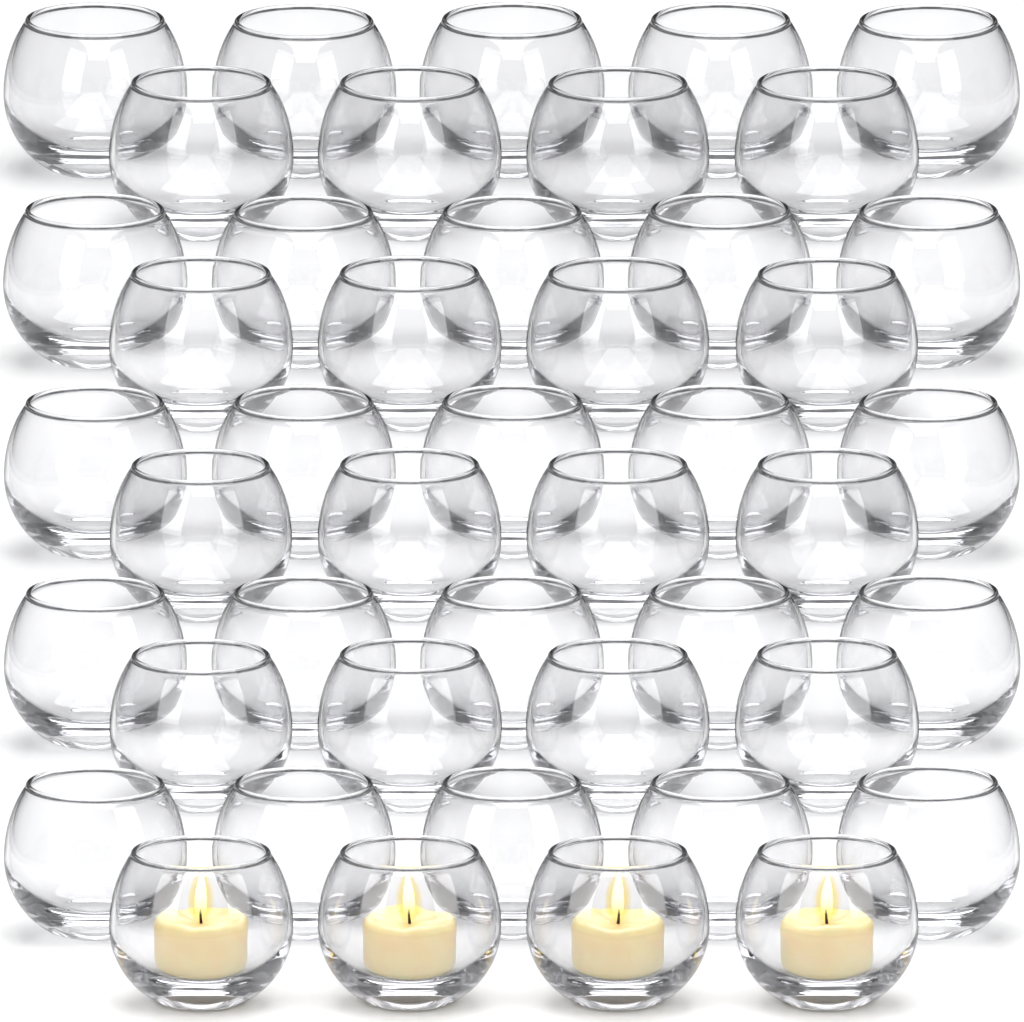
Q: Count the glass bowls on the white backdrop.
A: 45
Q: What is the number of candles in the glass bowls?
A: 4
